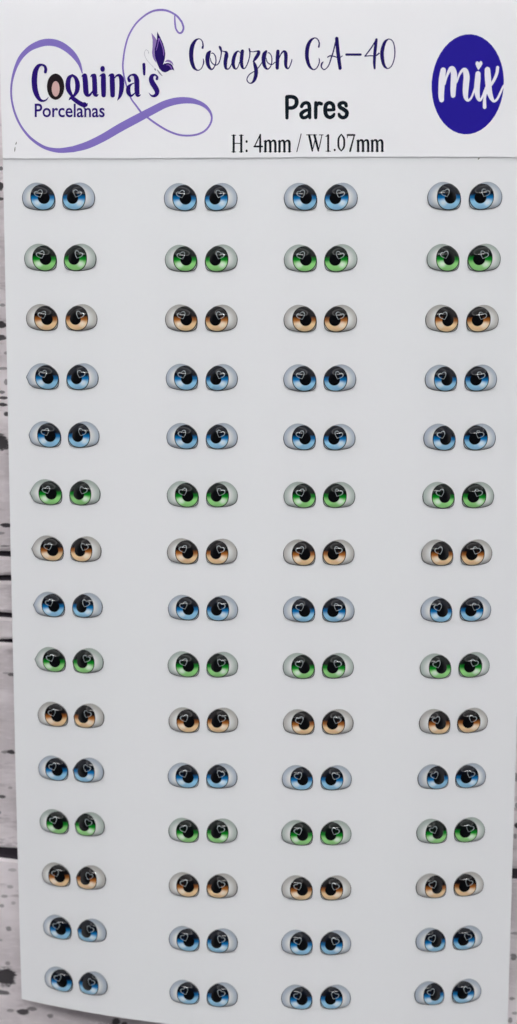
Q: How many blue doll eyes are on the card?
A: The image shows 56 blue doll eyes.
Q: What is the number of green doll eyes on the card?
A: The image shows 32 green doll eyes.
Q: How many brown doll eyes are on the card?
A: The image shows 32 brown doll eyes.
